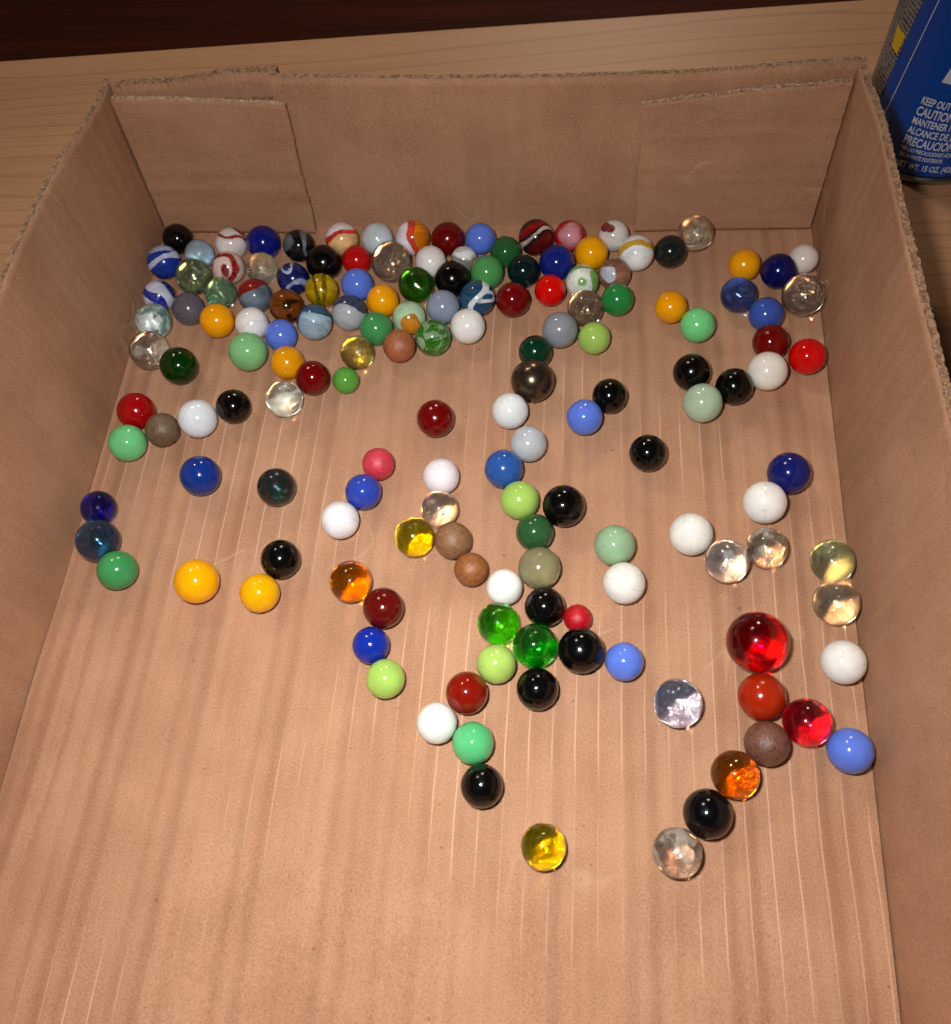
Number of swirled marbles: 24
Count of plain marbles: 131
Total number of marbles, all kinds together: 155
